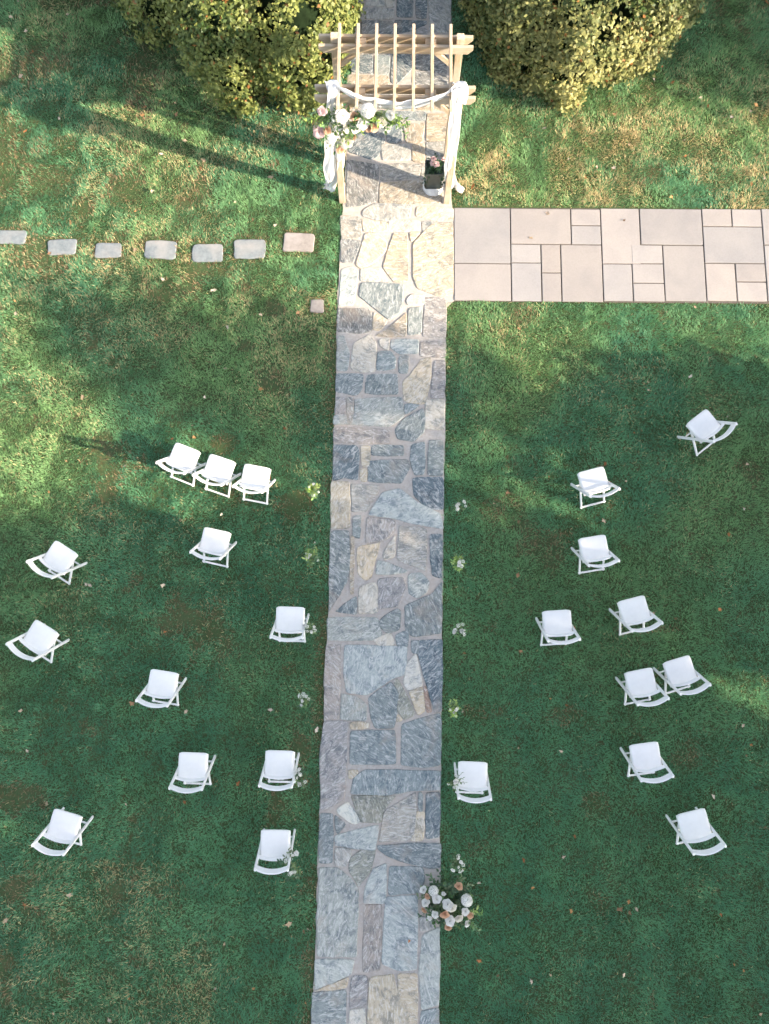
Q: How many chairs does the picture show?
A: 22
